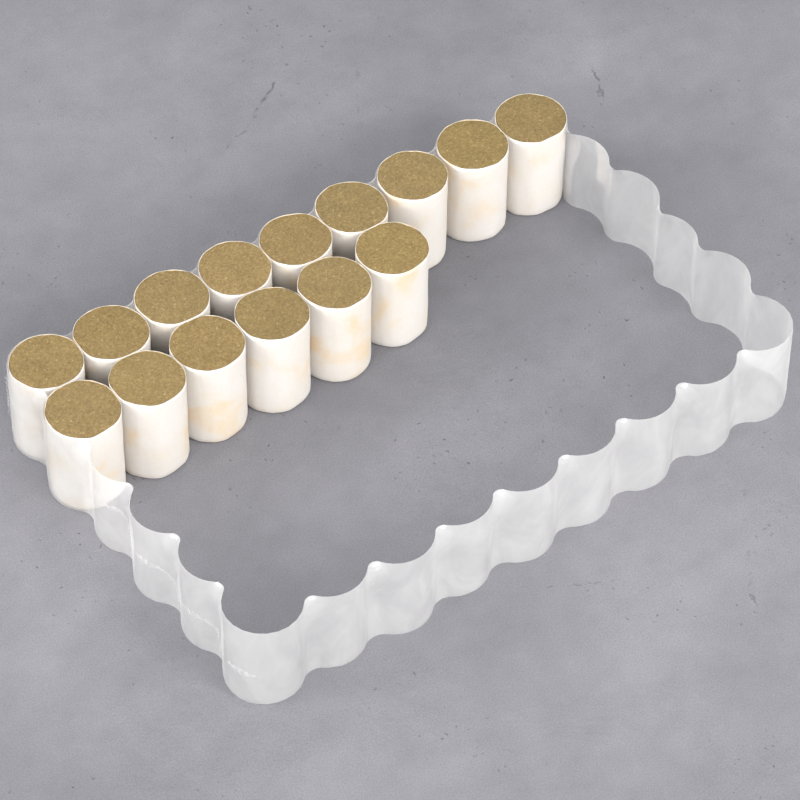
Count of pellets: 15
